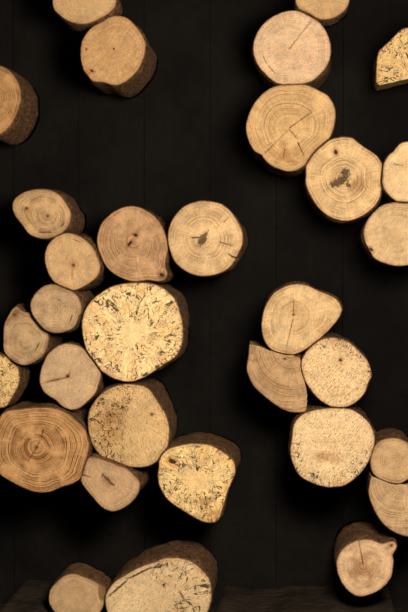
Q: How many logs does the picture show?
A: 32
